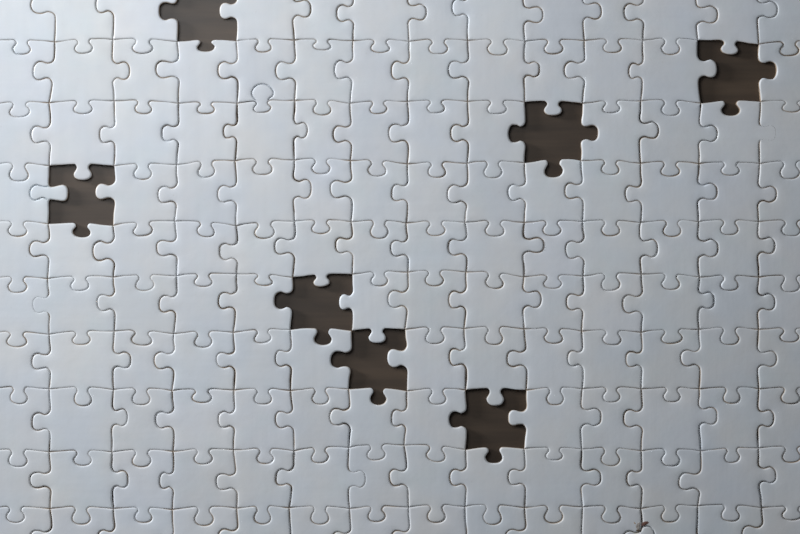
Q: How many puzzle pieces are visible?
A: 133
